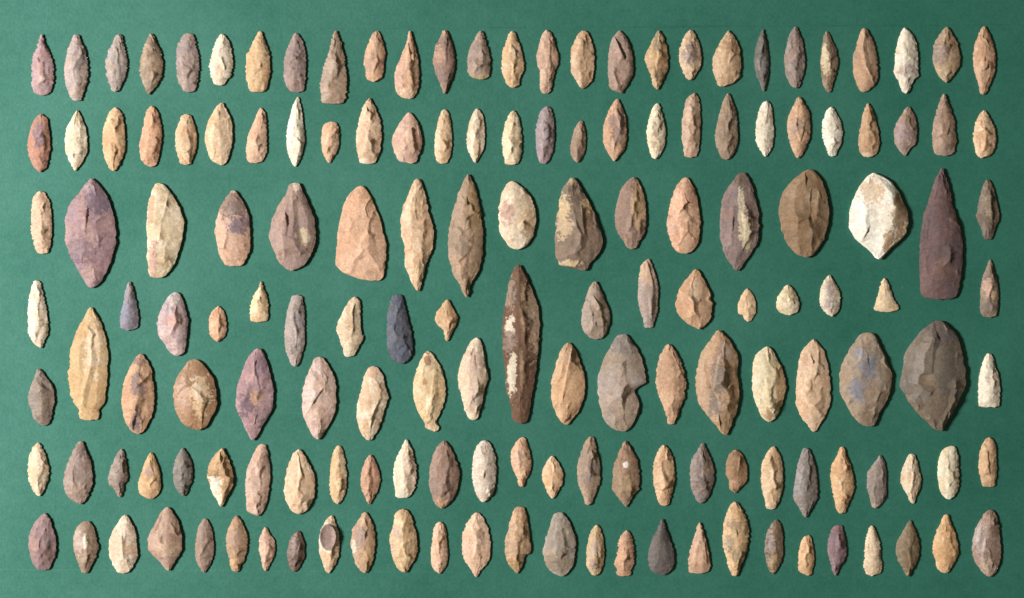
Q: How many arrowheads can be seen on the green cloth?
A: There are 161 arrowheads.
